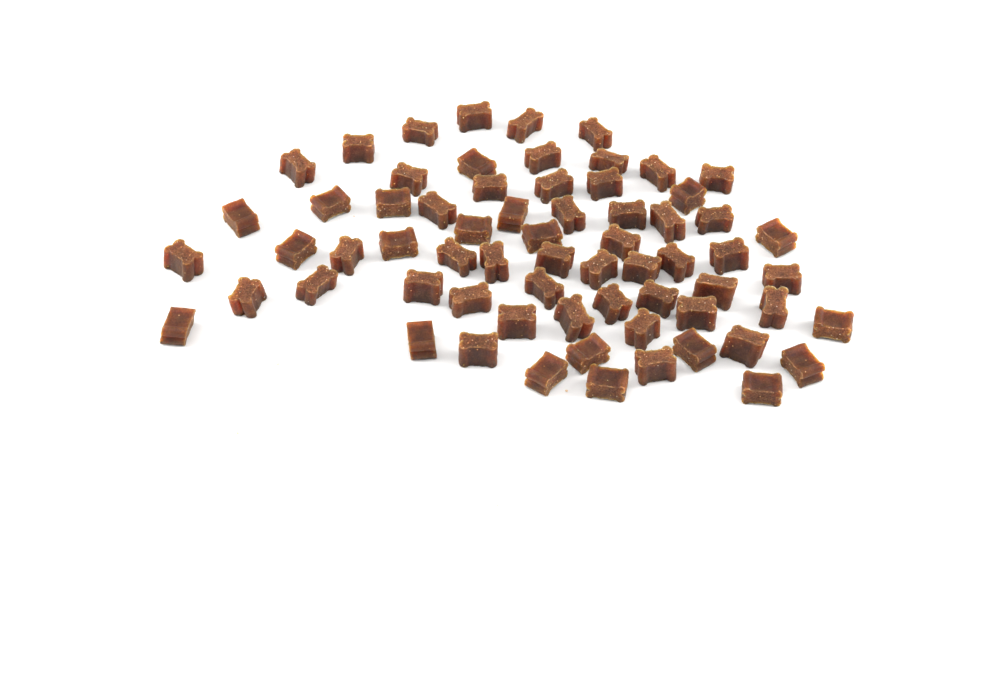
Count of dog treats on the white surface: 66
